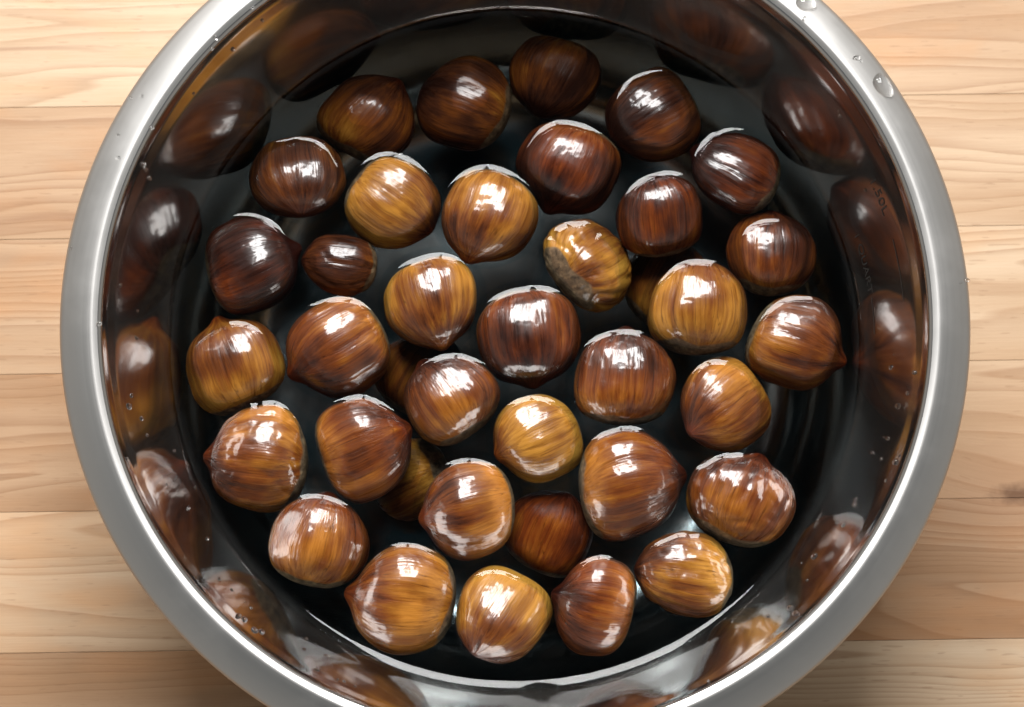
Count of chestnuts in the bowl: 38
